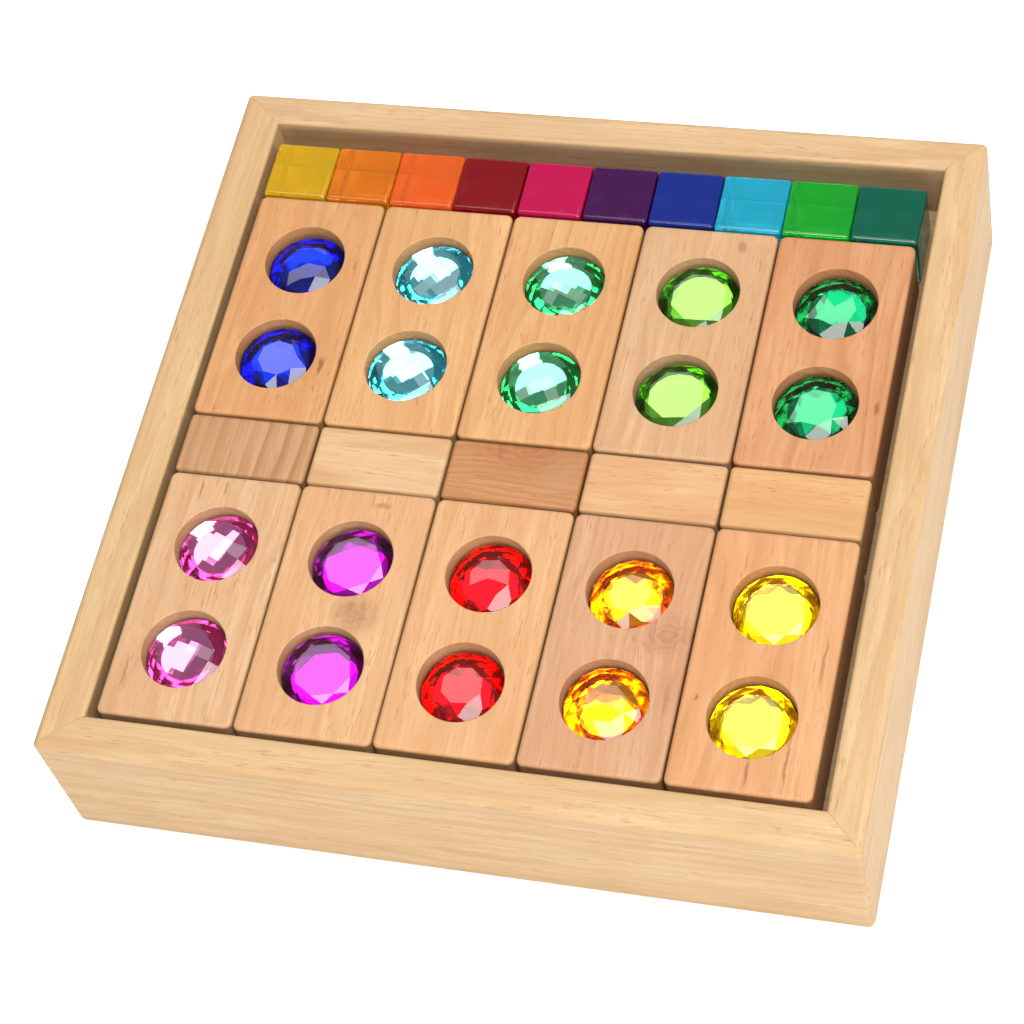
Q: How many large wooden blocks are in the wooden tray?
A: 10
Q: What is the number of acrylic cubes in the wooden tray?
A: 10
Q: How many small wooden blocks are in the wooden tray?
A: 5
